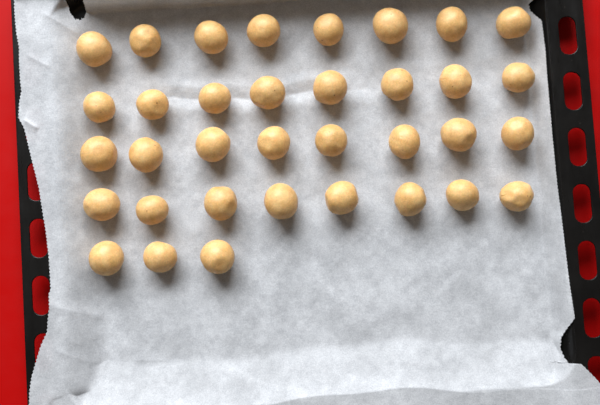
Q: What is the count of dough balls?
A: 35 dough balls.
